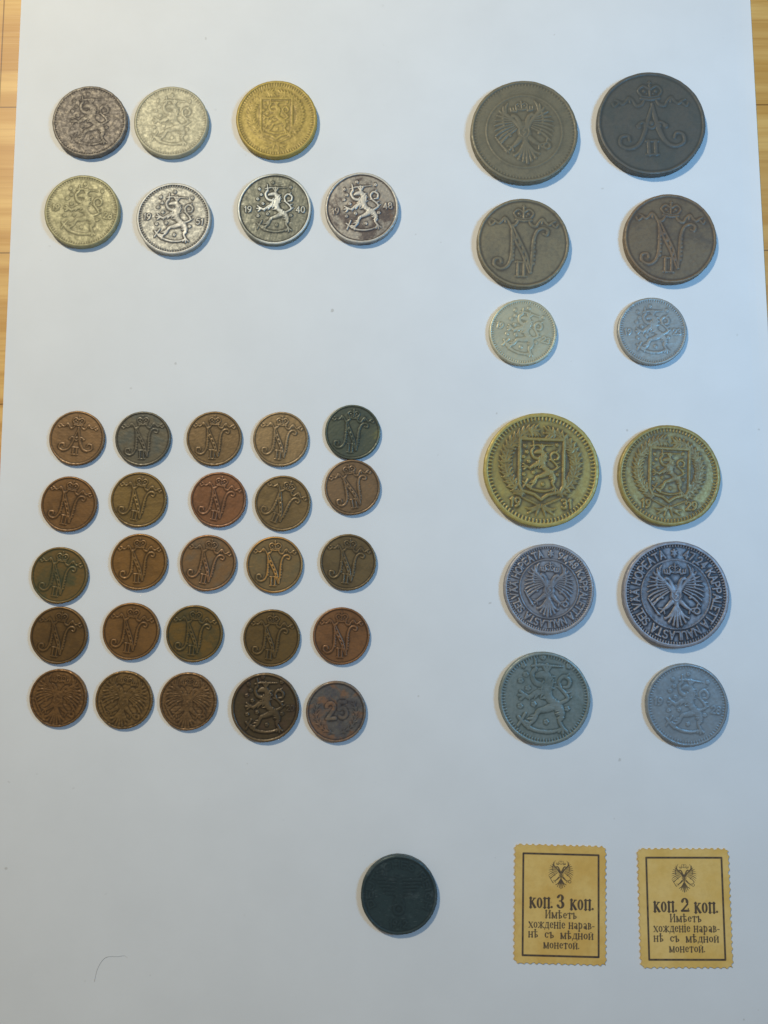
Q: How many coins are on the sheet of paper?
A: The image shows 45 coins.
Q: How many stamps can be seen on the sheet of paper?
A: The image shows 2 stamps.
